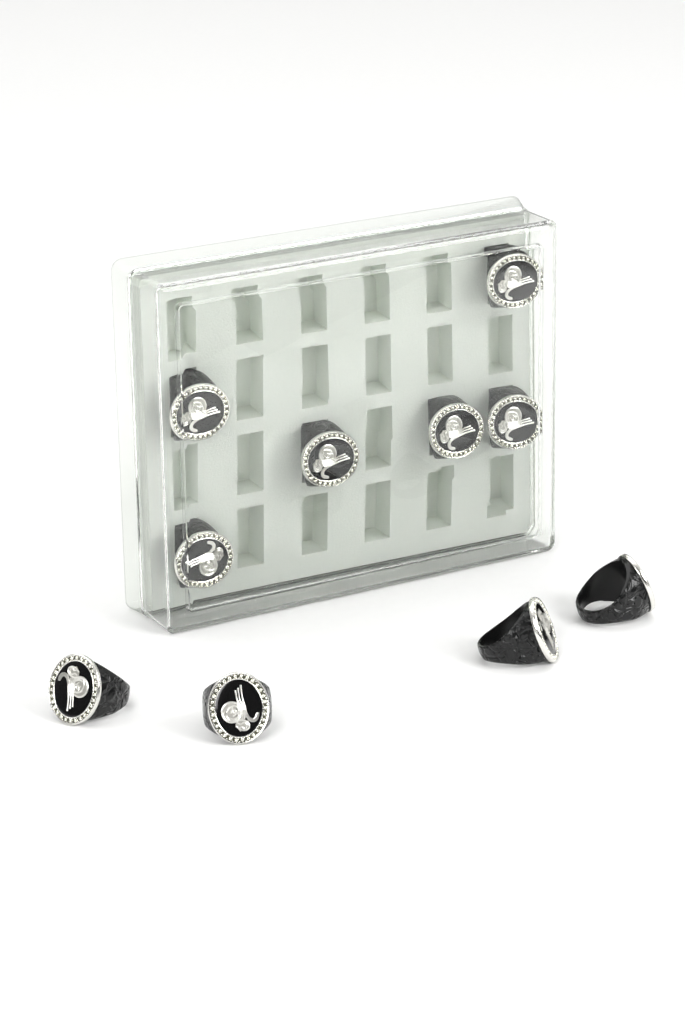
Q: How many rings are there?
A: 10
